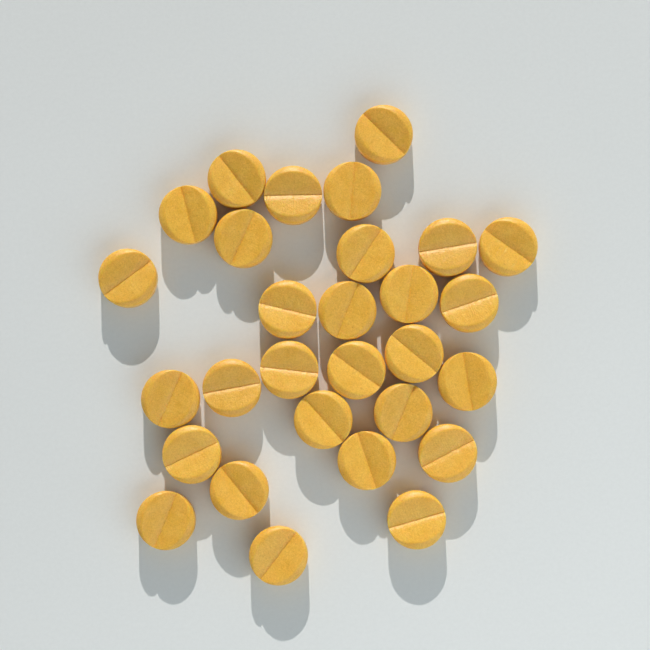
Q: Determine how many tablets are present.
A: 29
